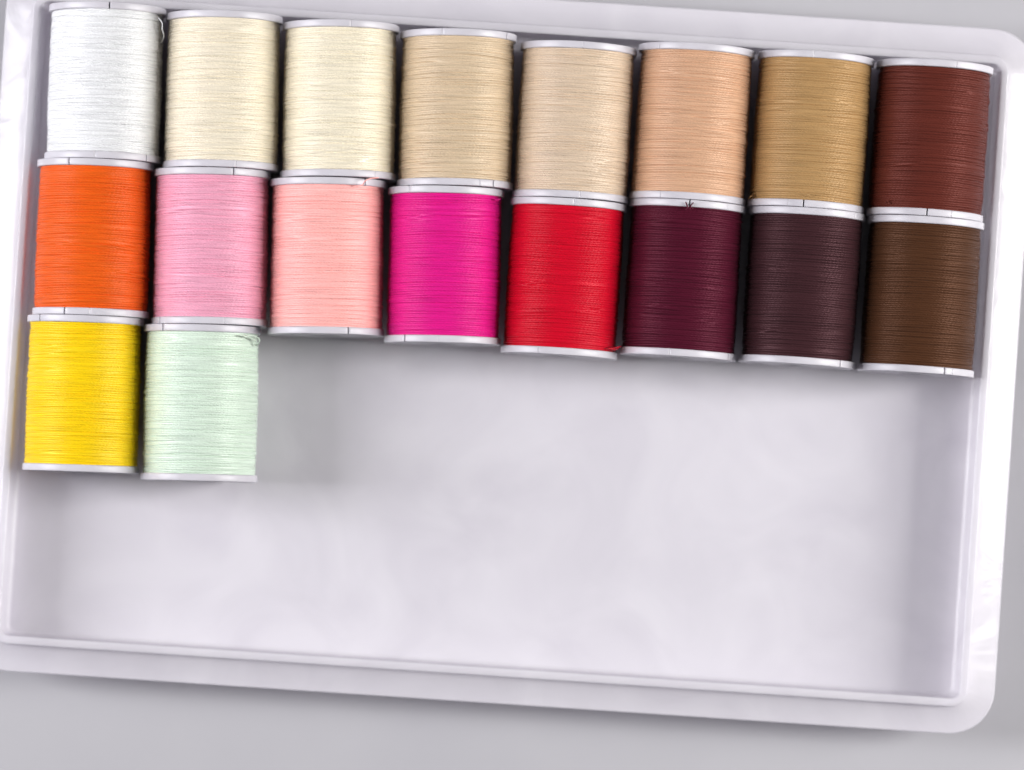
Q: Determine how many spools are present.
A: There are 18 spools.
